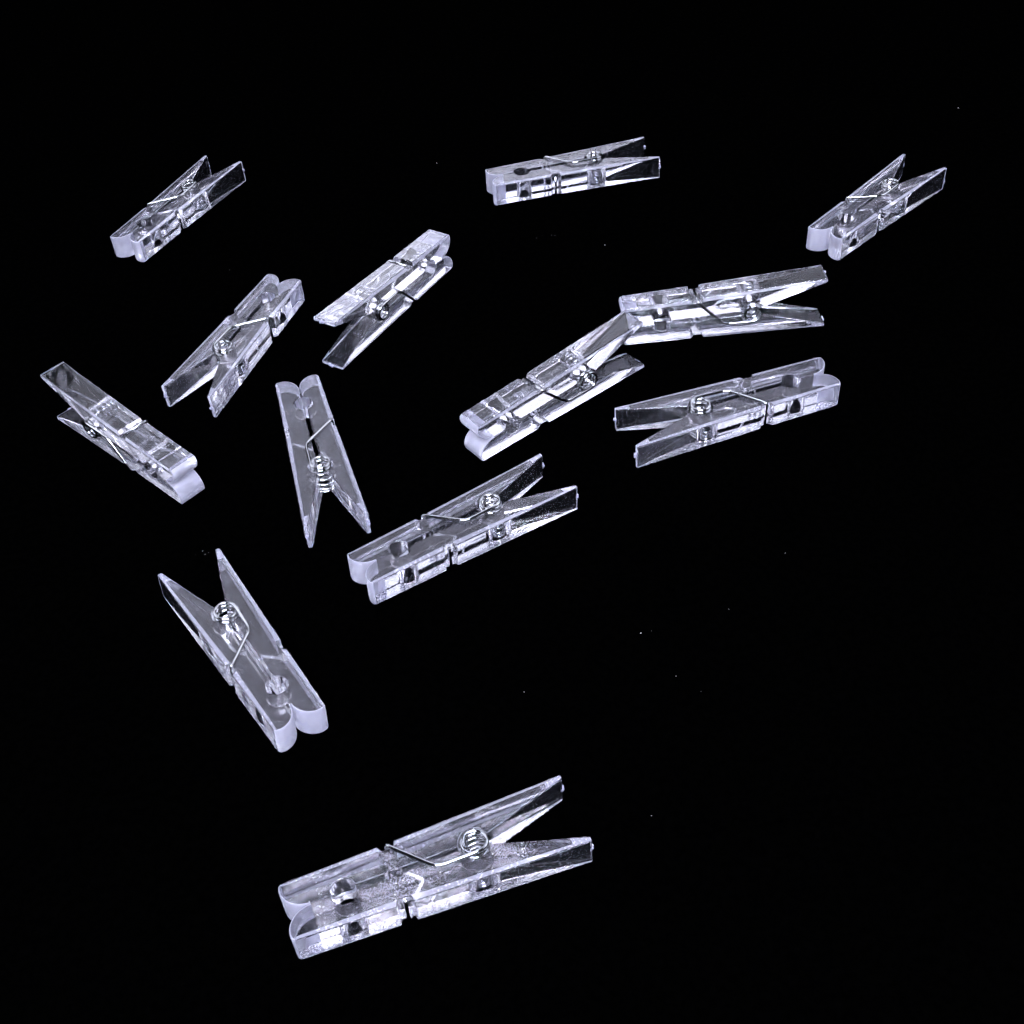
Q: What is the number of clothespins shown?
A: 13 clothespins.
